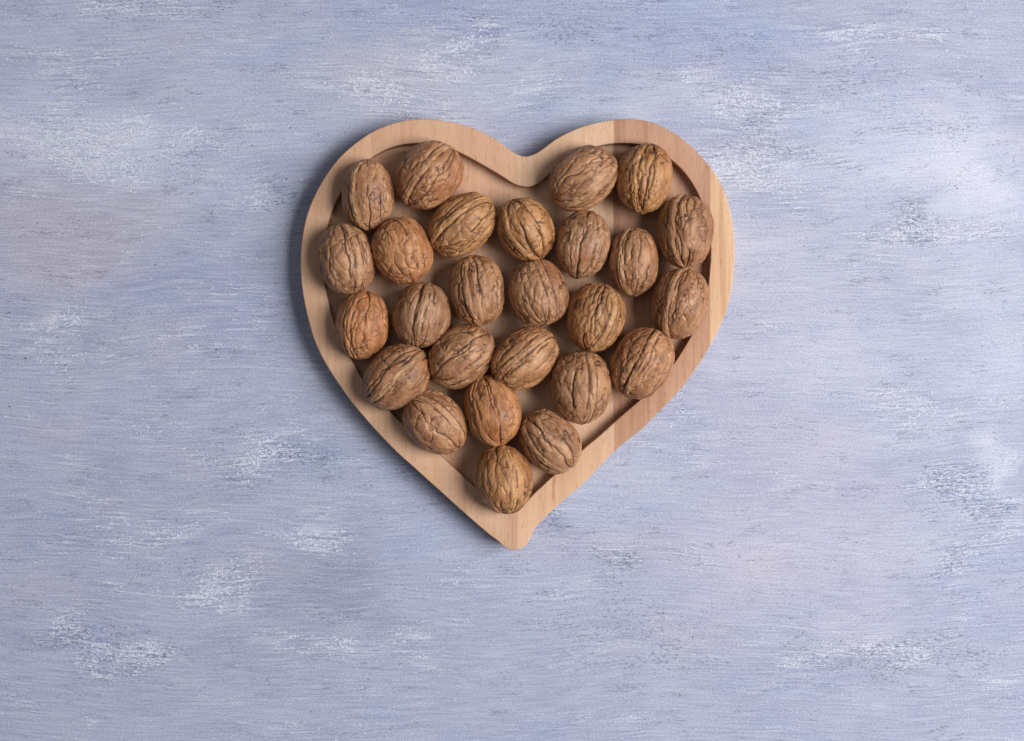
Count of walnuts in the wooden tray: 26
